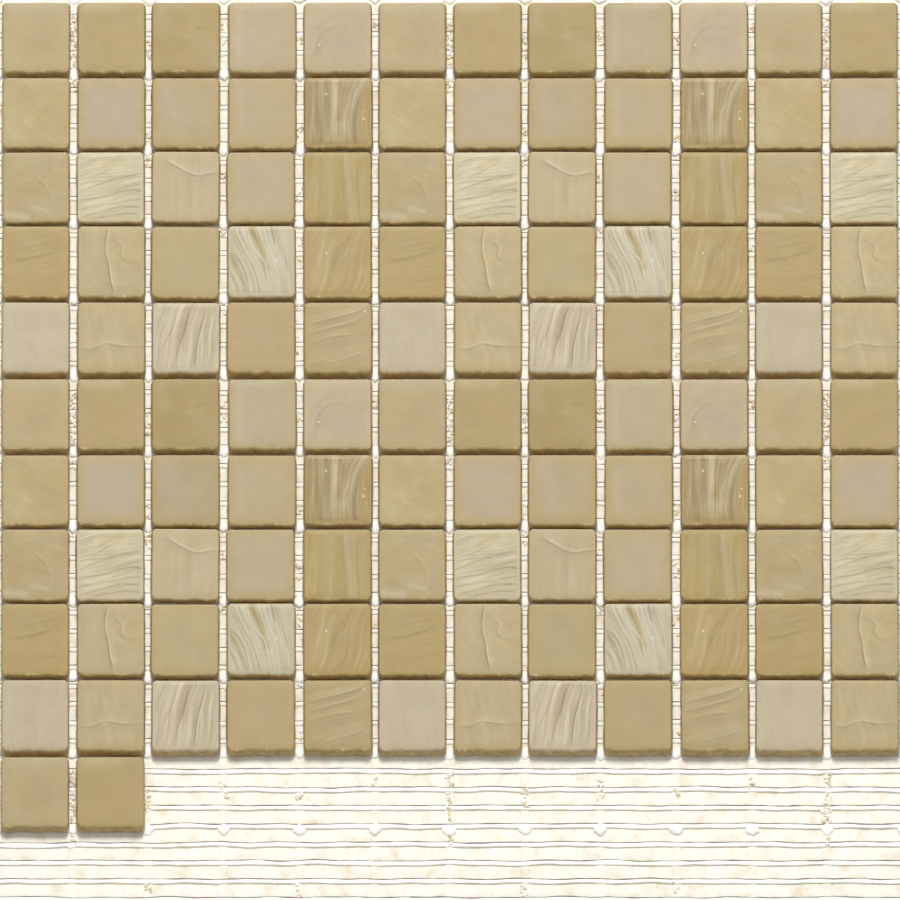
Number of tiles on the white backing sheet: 122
